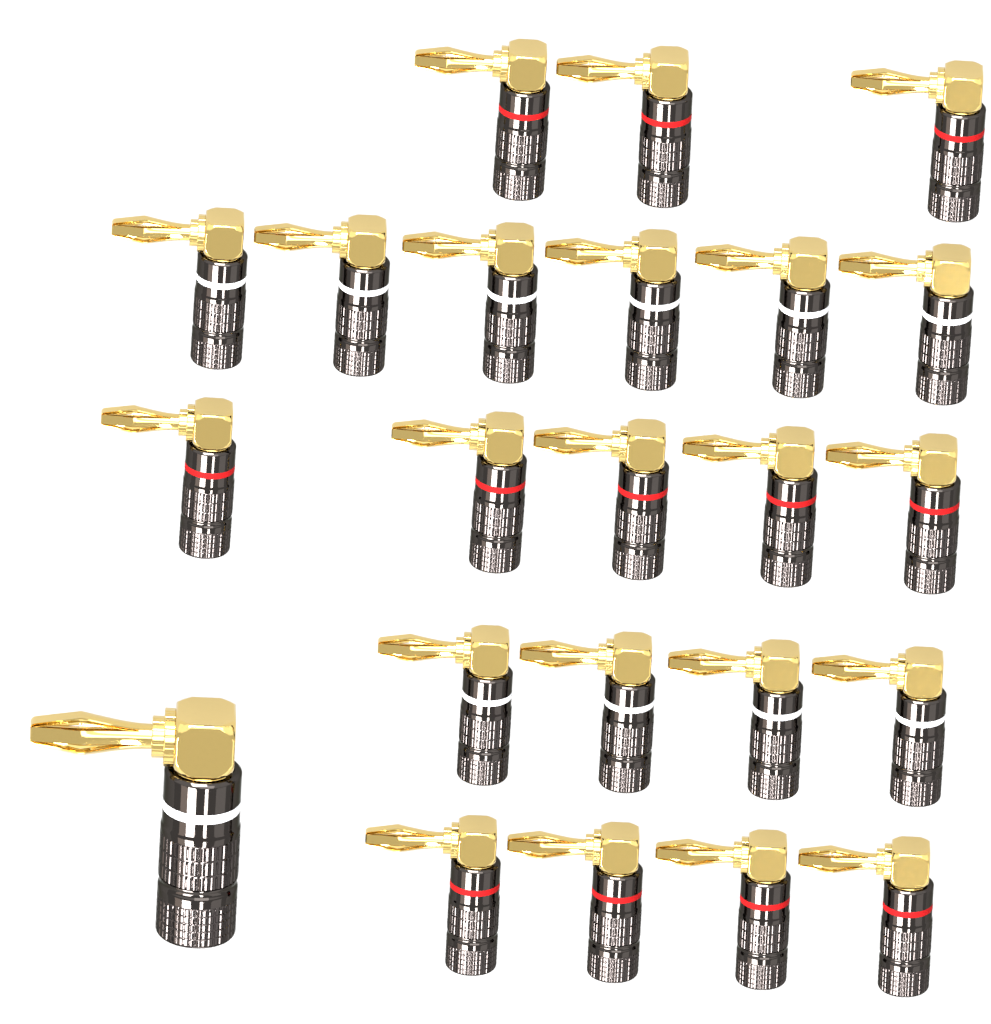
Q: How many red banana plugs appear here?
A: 12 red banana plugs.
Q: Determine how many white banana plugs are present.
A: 11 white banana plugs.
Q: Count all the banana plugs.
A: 23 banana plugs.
